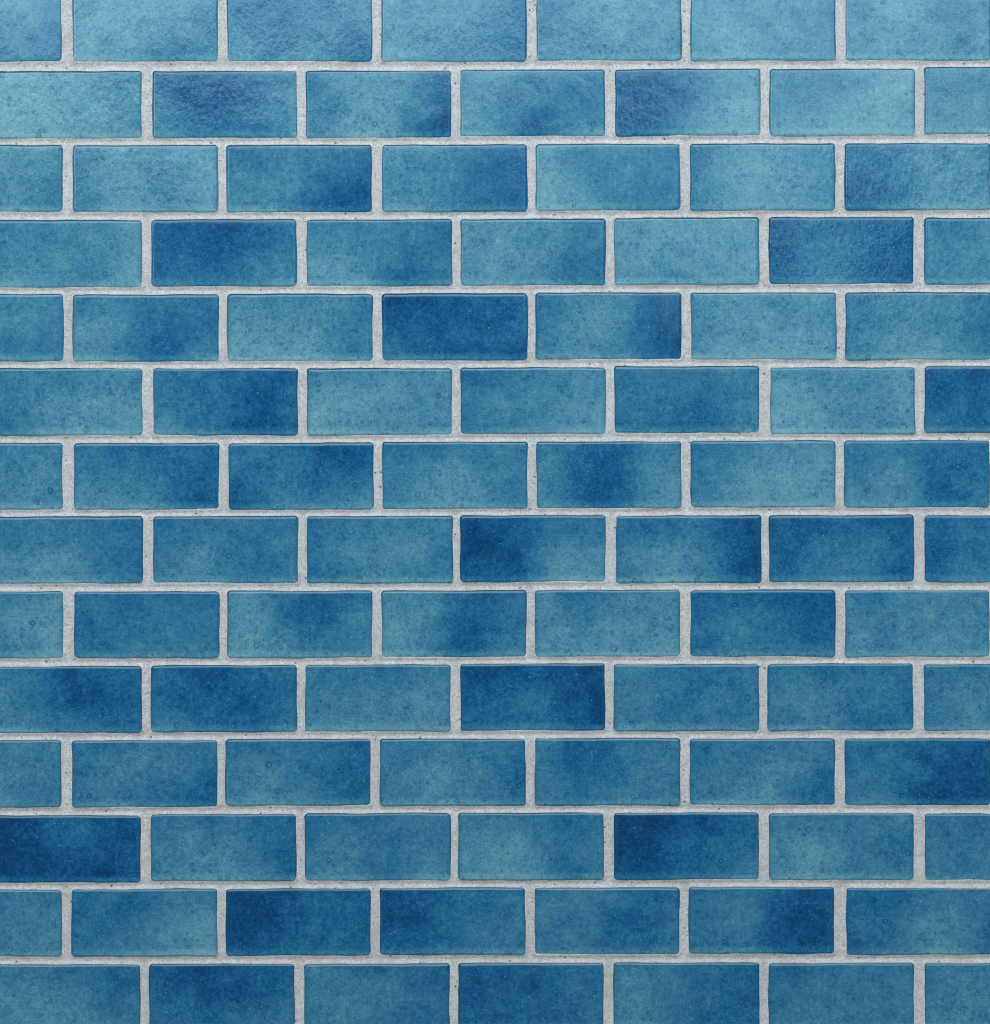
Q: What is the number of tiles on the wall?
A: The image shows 98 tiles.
